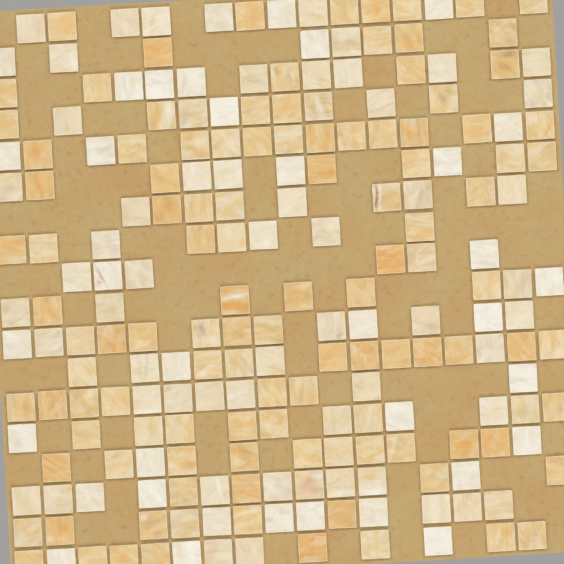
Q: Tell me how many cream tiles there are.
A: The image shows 83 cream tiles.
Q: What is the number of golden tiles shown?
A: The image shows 94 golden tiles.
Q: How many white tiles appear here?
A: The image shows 30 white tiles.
